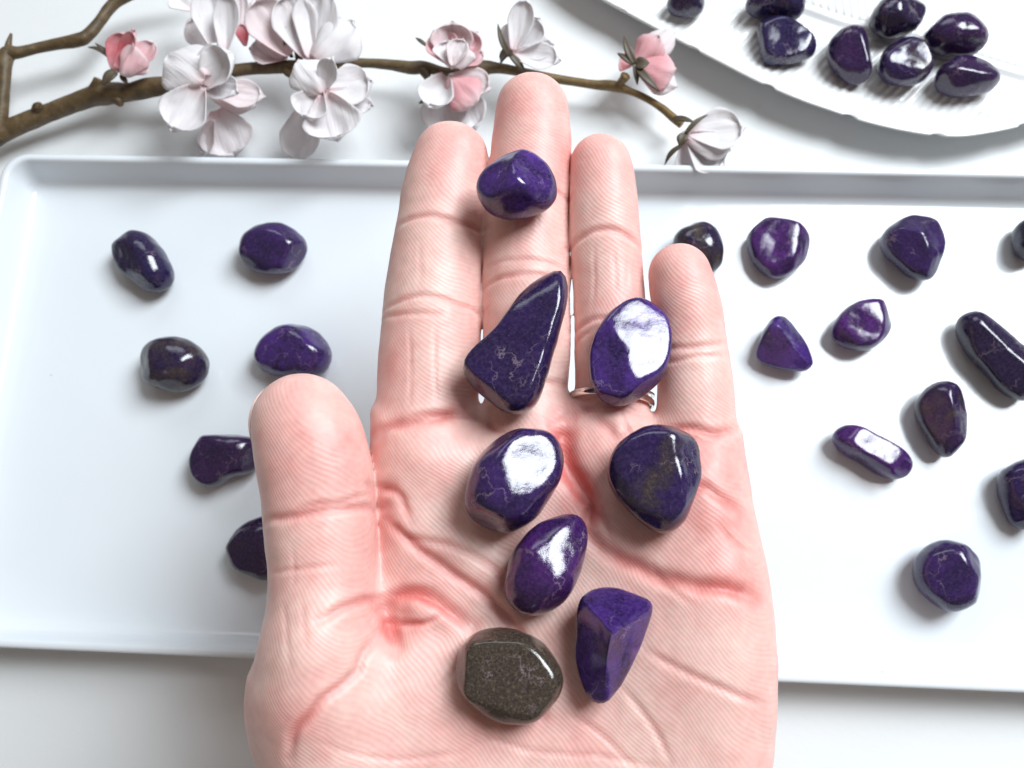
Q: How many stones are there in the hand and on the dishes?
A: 33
